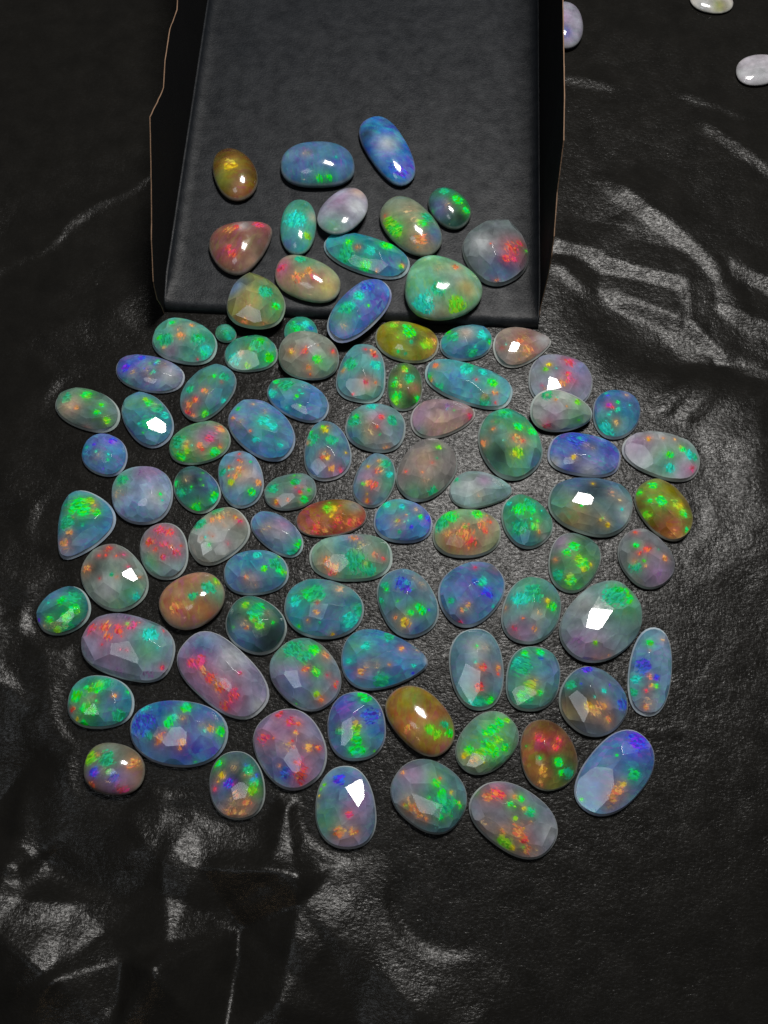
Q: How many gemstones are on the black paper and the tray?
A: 96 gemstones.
